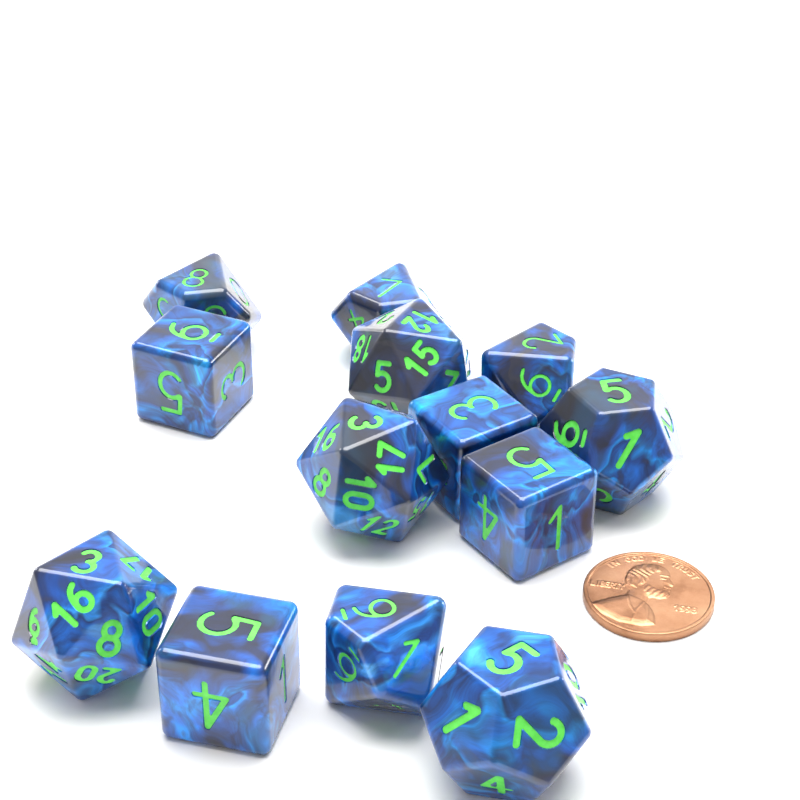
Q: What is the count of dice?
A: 13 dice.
